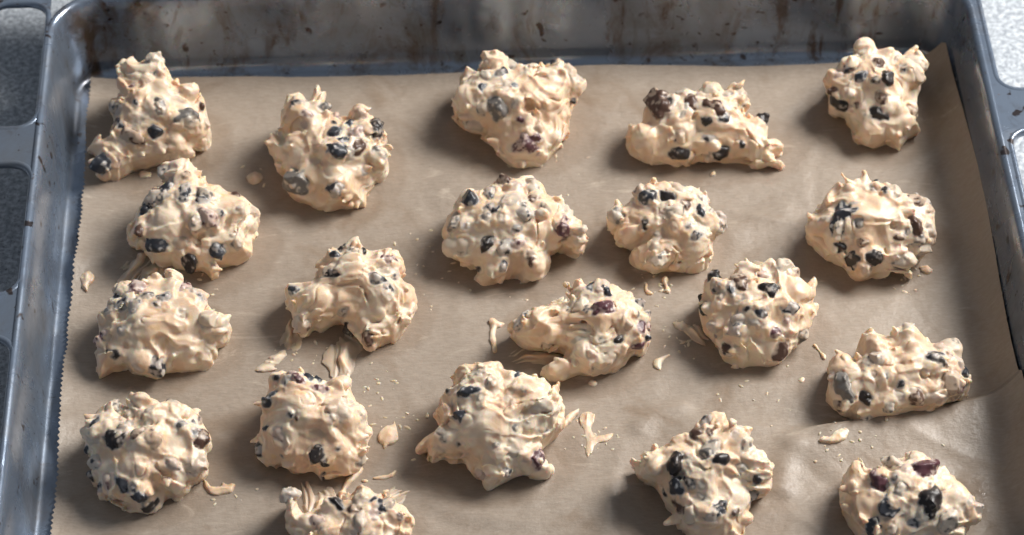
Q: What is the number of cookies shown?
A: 20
